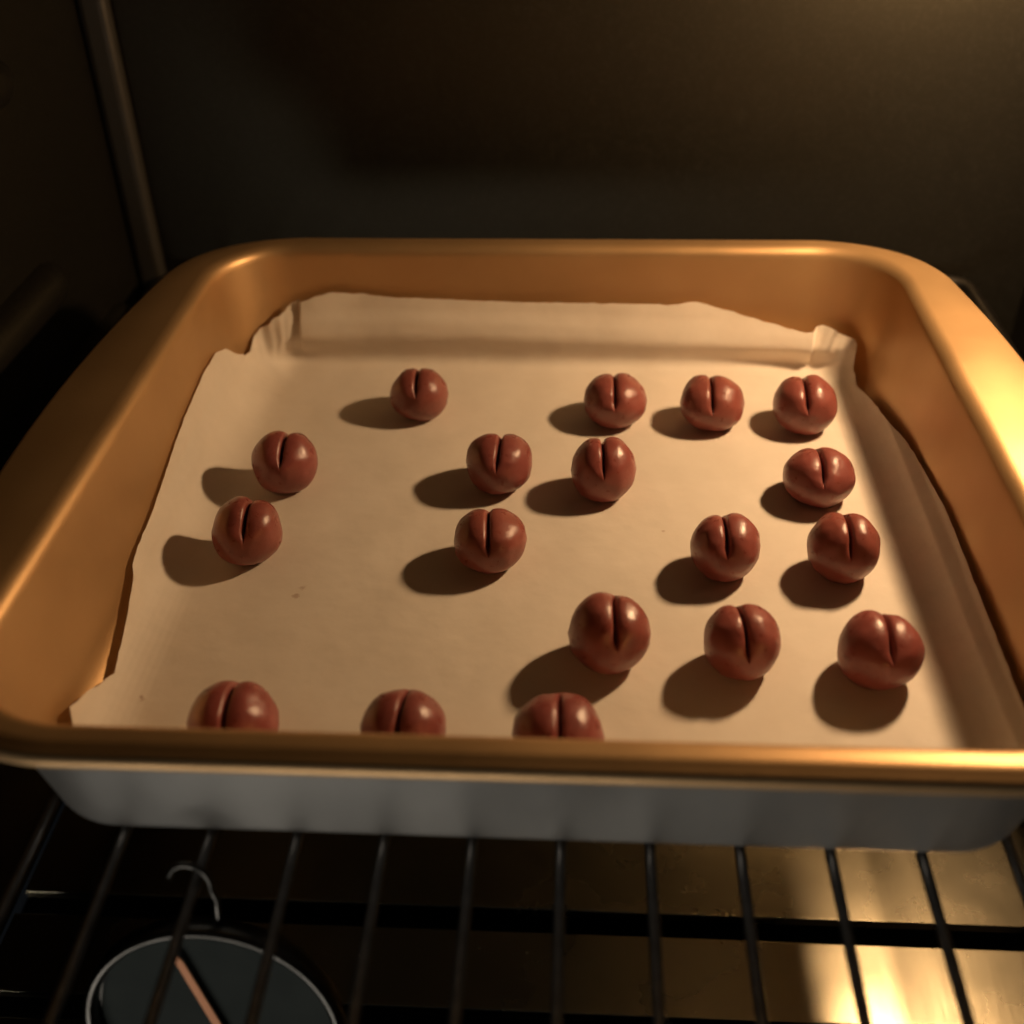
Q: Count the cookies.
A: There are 18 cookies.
